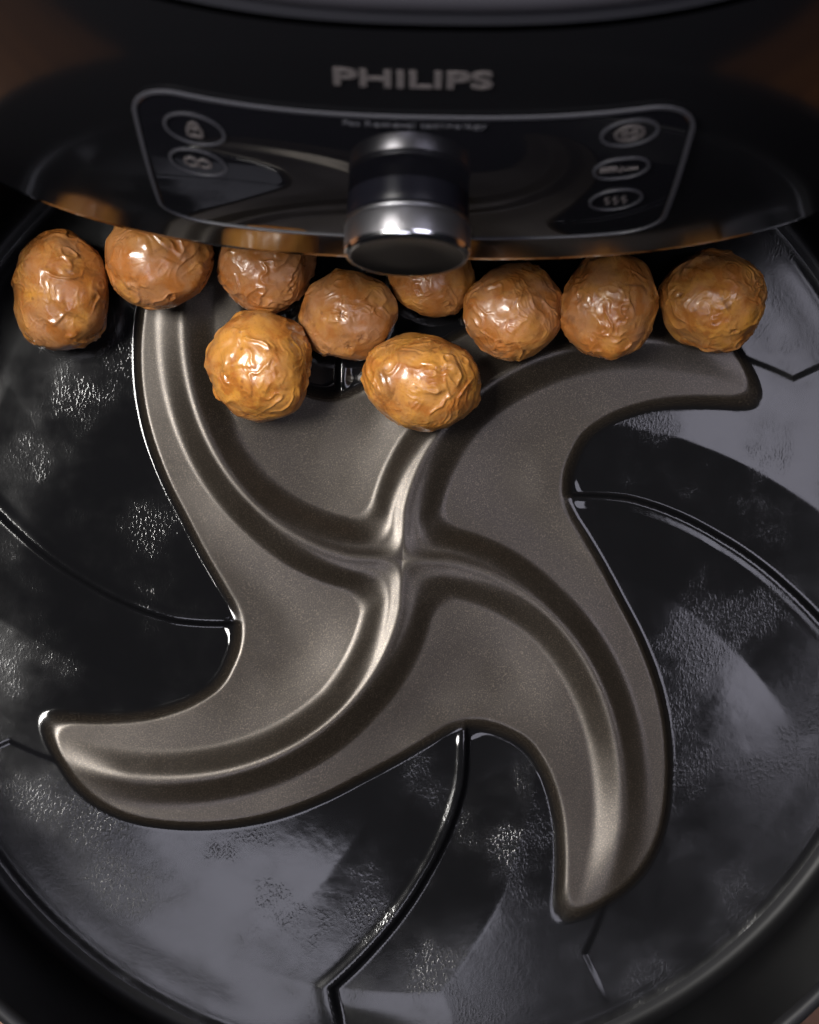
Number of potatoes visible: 10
